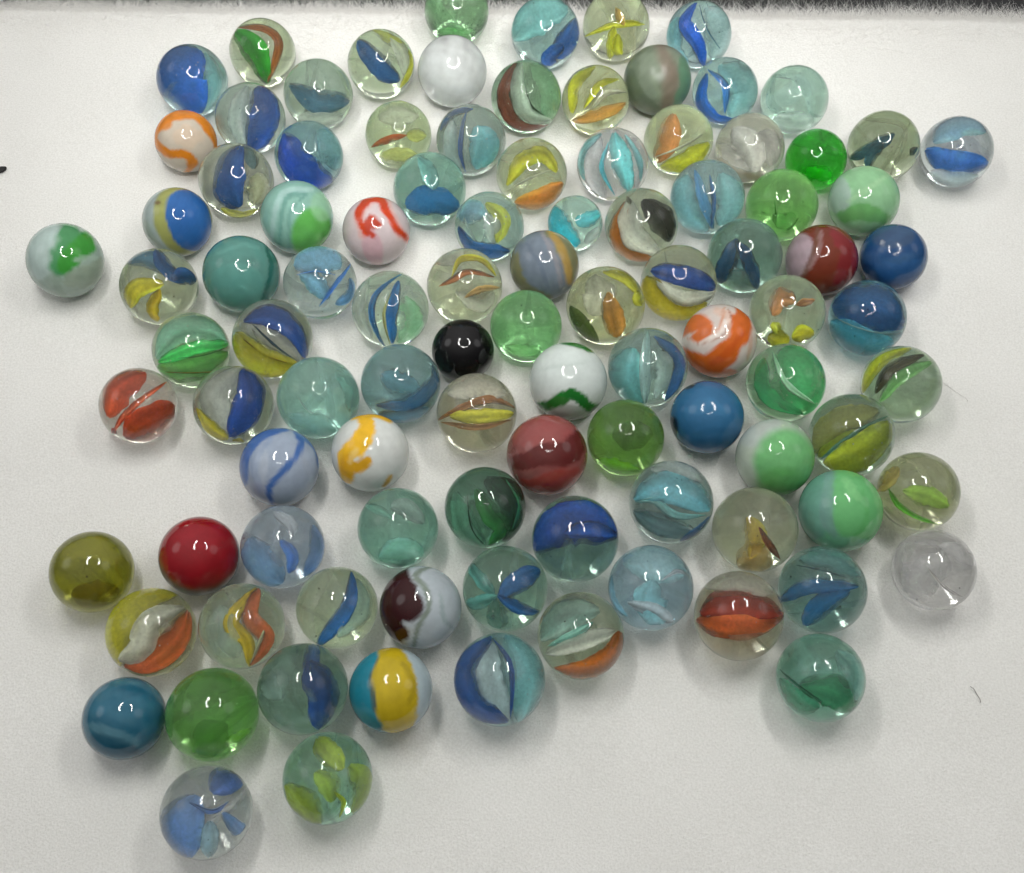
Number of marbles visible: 100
